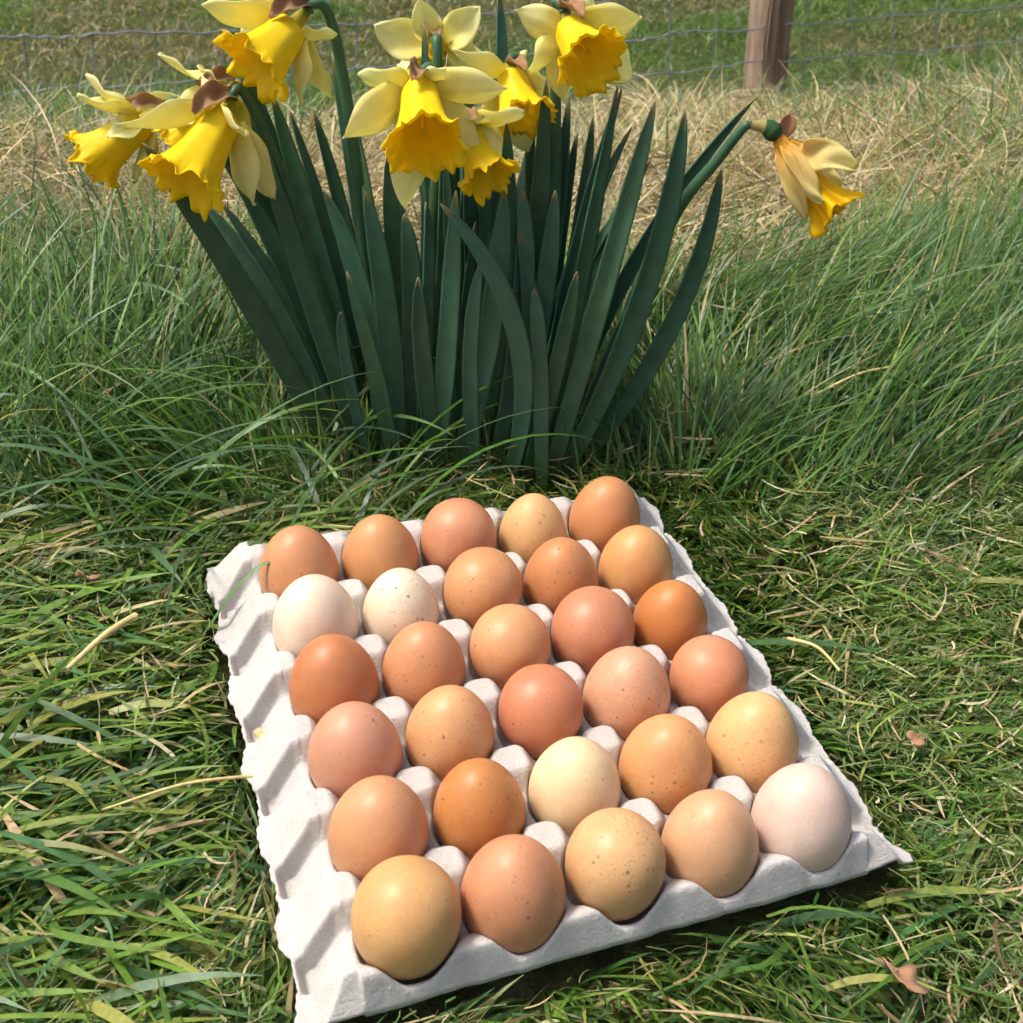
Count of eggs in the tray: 30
